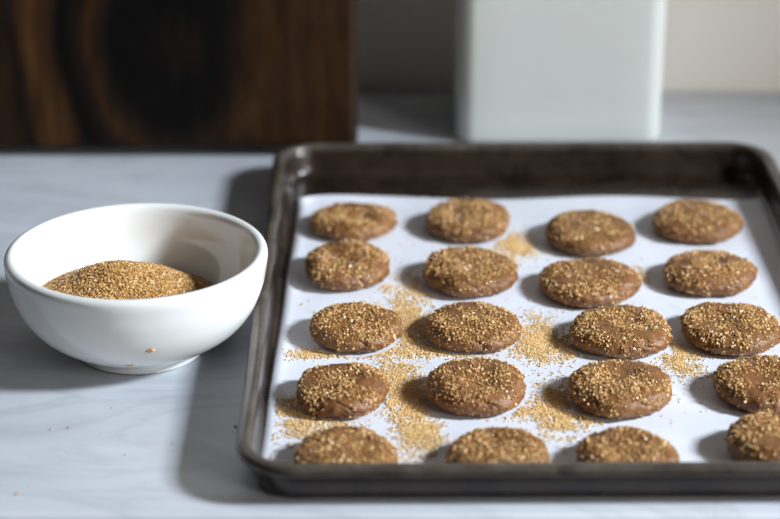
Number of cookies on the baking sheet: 20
